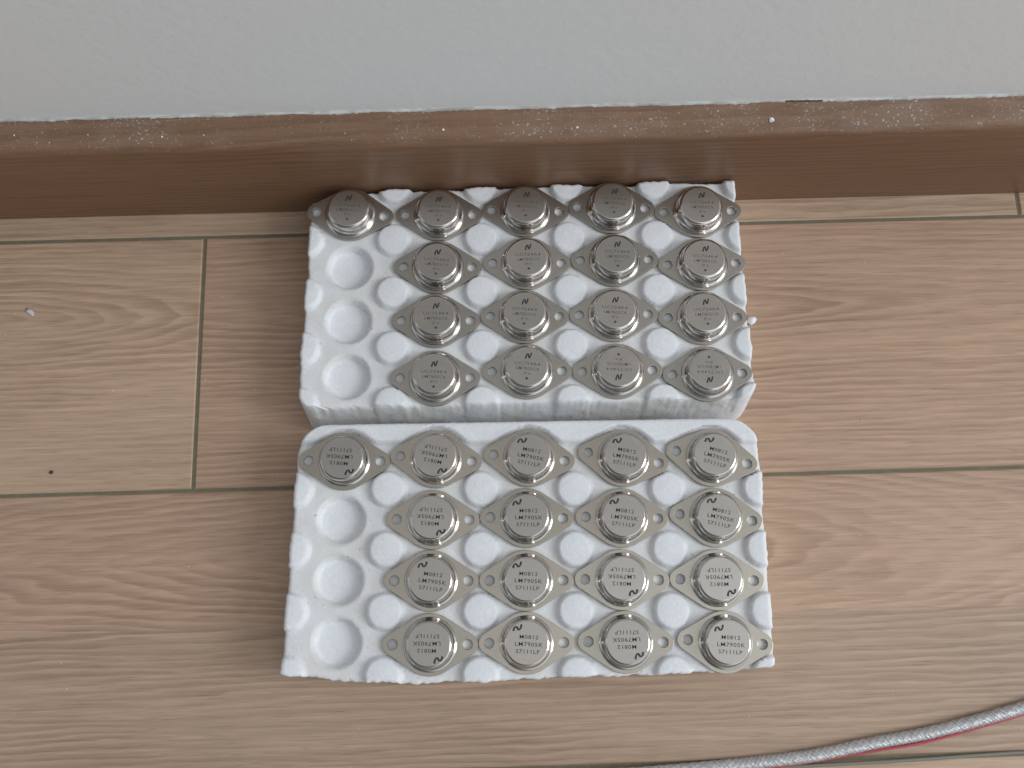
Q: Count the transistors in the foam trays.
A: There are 34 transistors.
